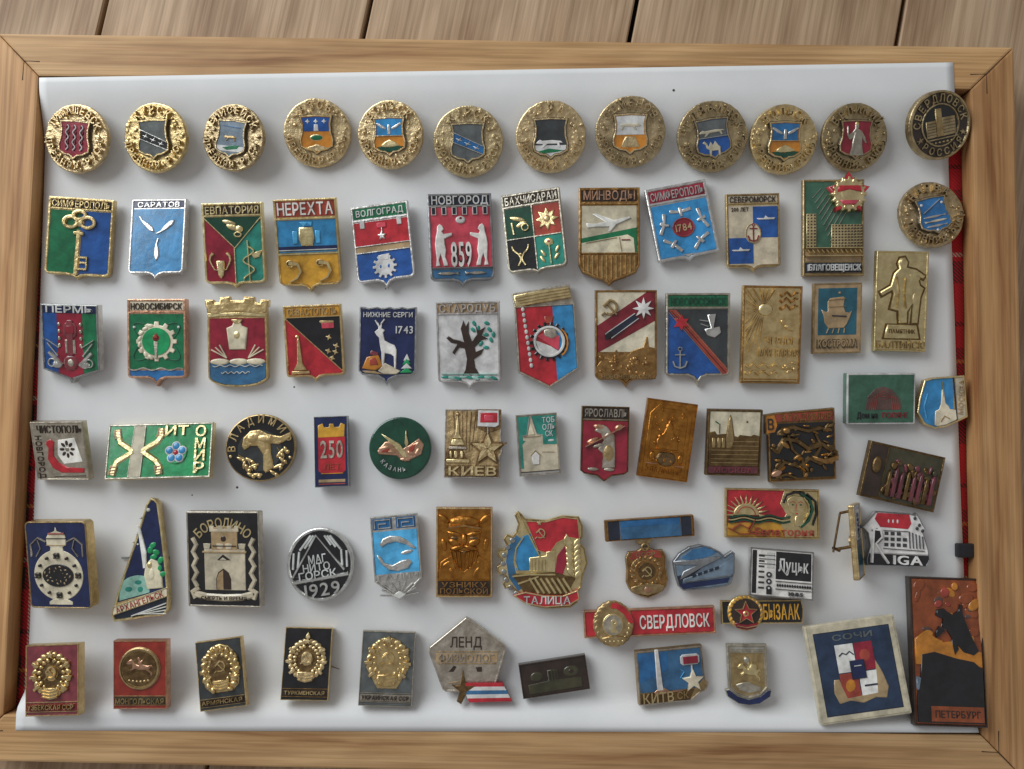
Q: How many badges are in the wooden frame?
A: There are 76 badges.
